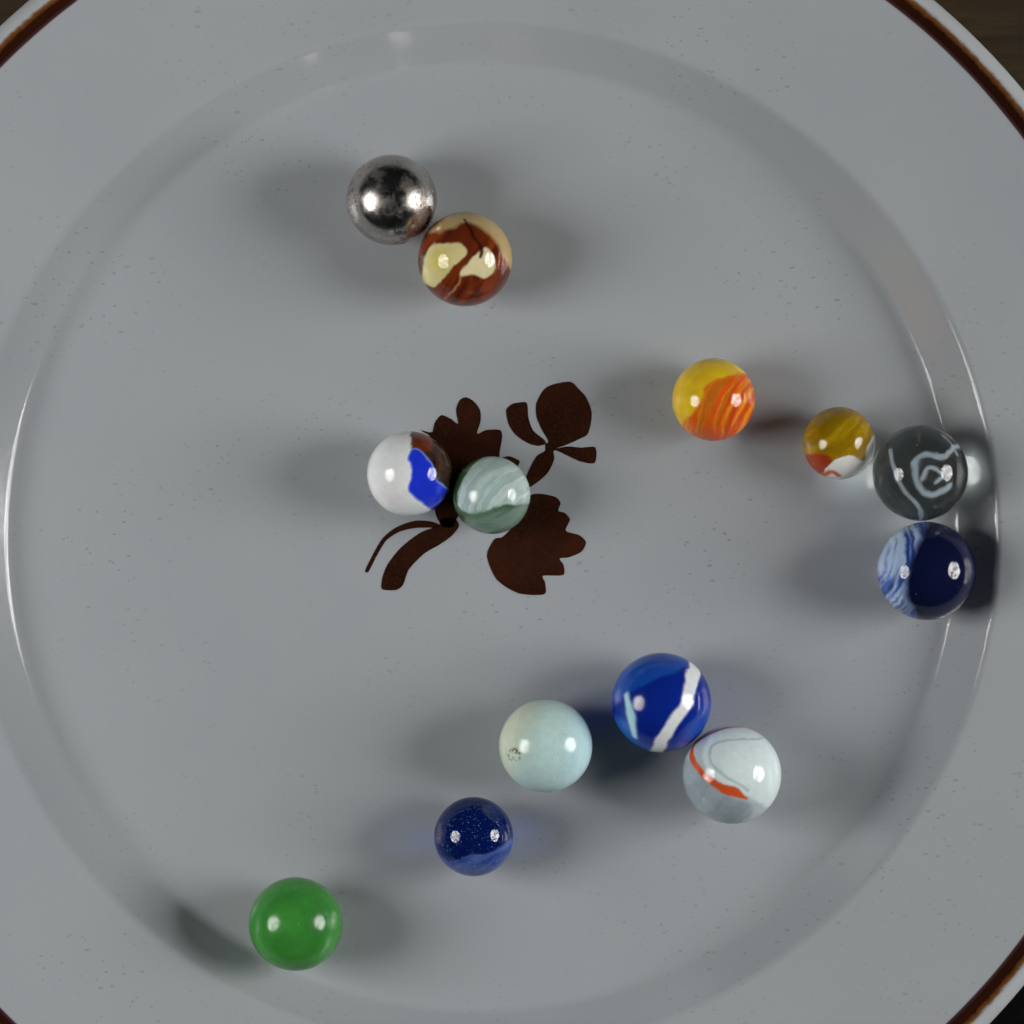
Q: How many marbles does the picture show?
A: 13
